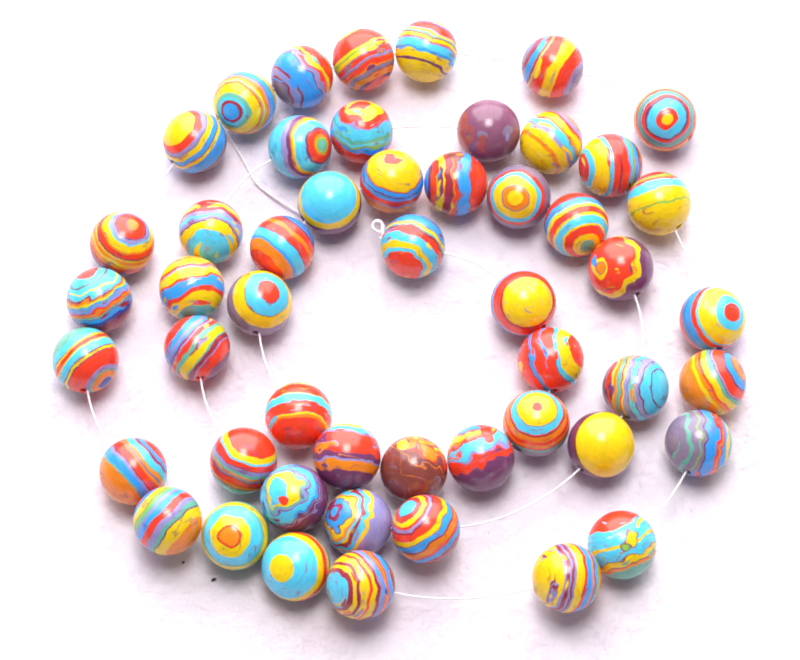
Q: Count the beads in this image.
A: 51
